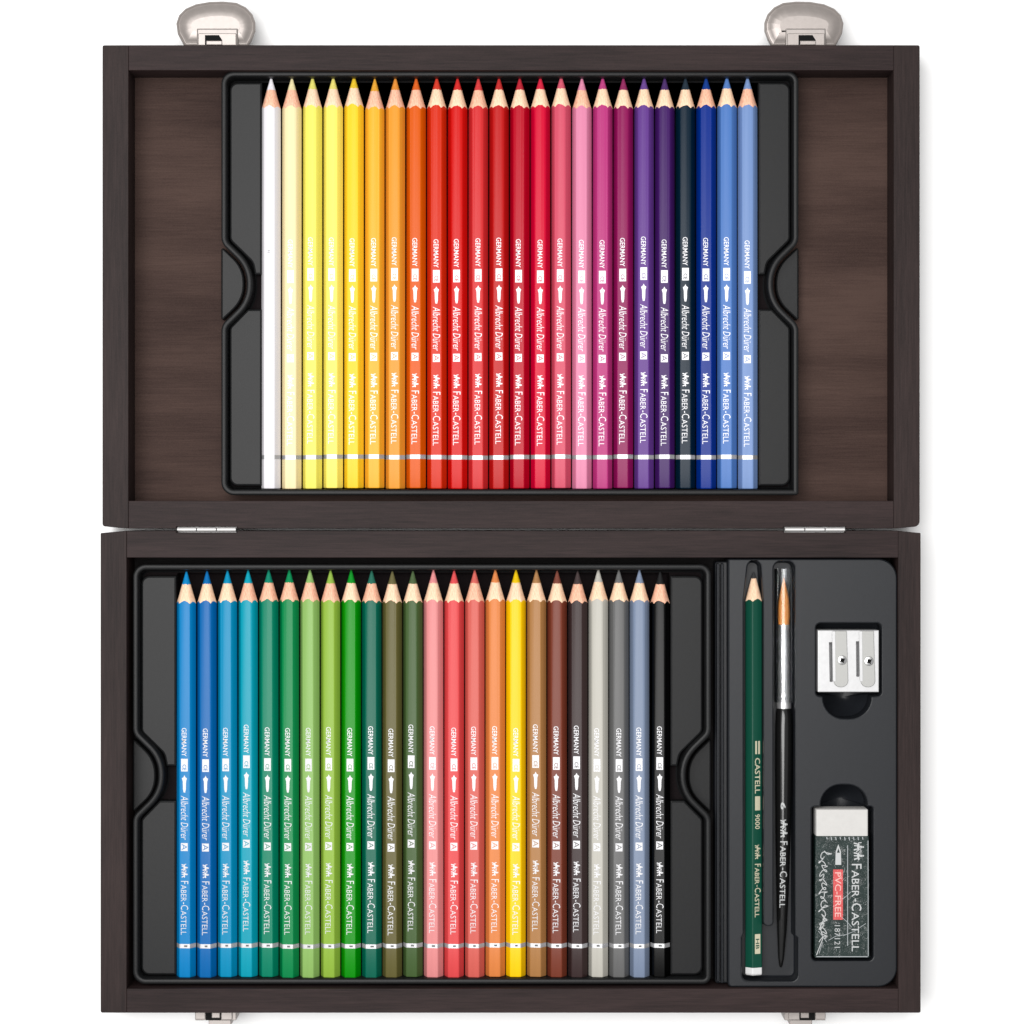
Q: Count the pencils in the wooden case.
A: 49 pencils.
